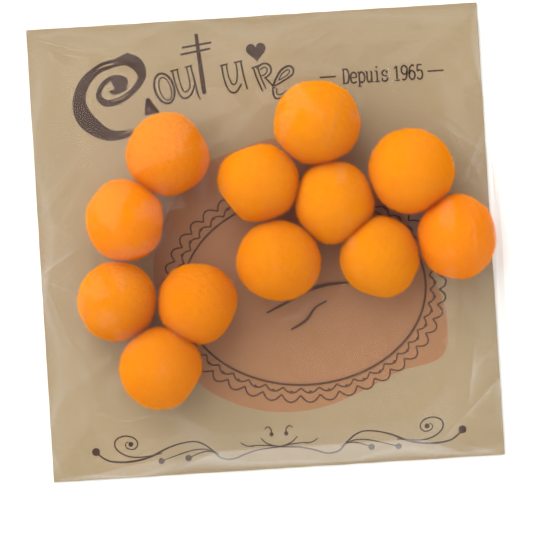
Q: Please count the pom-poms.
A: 12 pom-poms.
